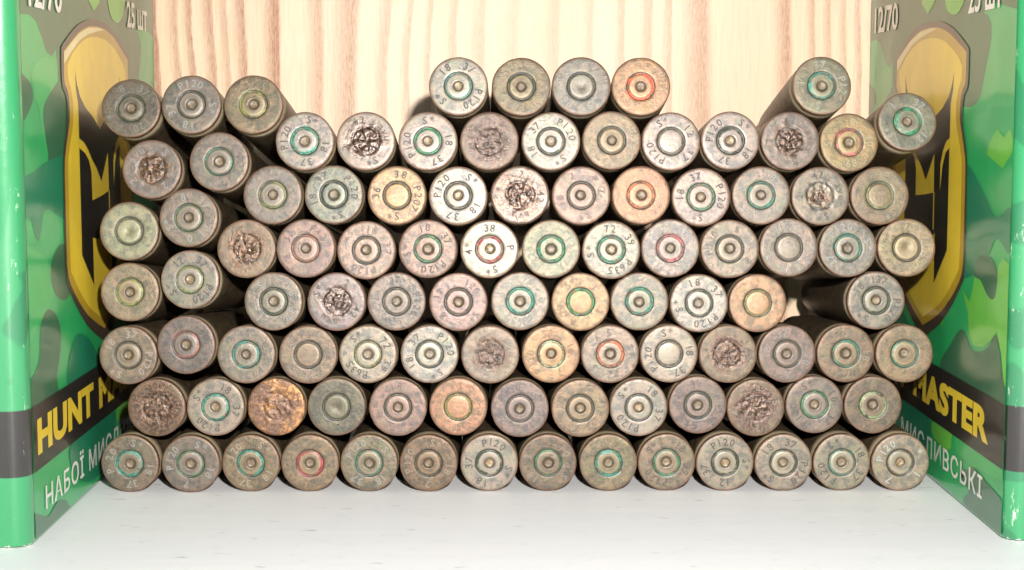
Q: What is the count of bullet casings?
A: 99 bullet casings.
